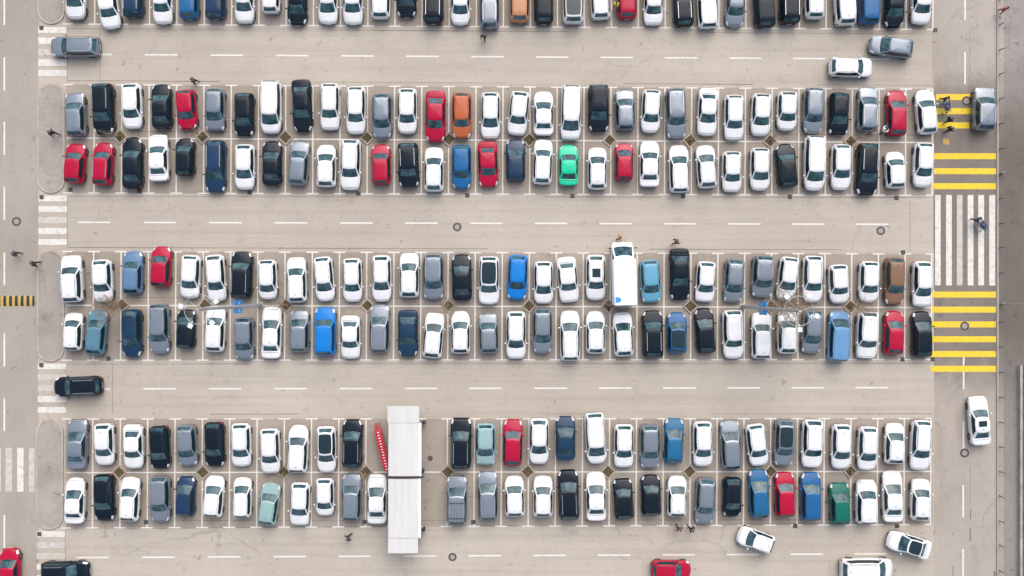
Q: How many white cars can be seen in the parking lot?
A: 116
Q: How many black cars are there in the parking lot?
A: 38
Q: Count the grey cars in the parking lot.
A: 33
